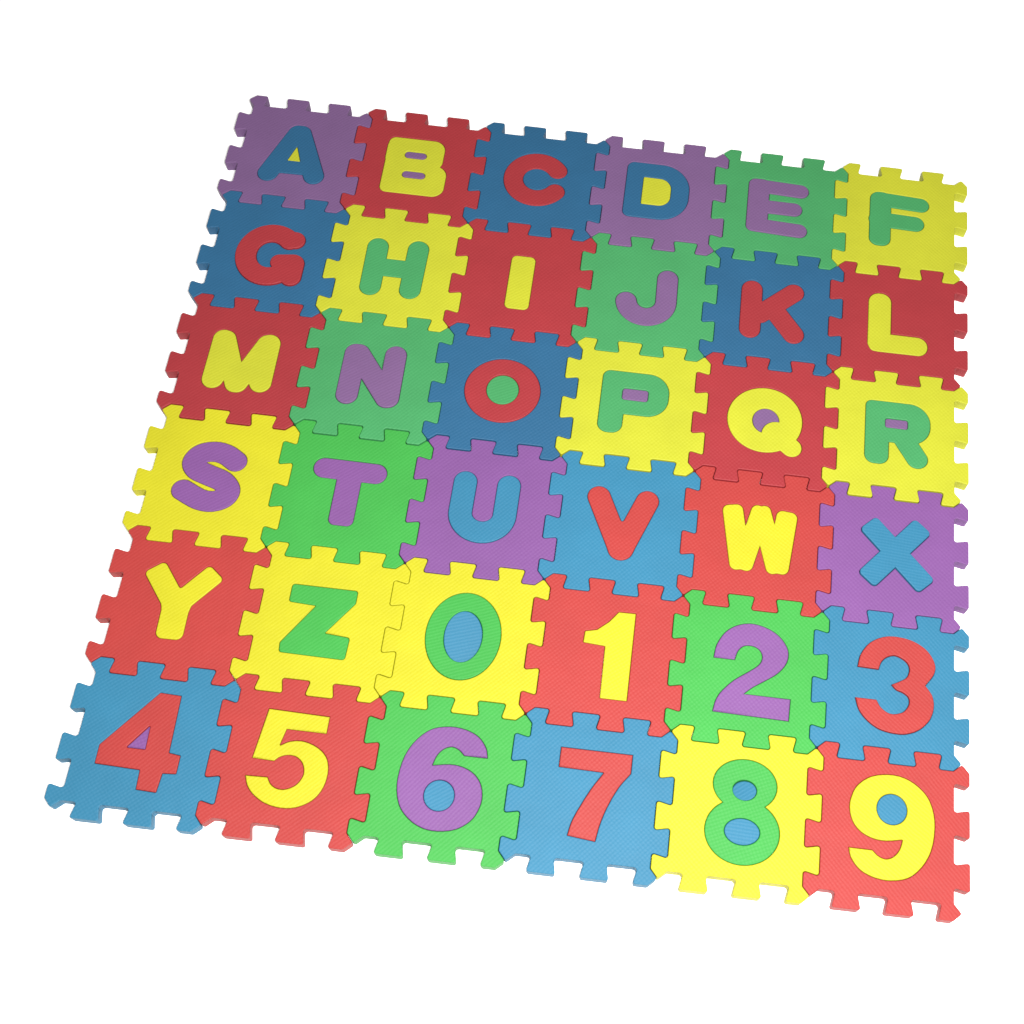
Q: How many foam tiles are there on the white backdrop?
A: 36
